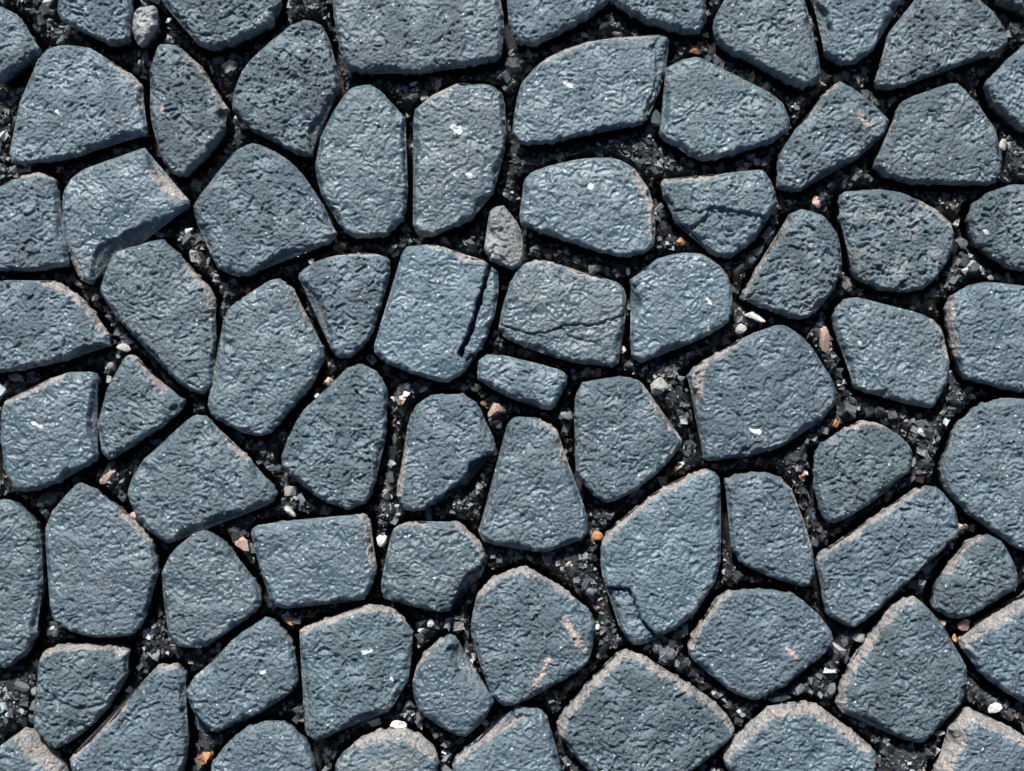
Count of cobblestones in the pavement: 75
